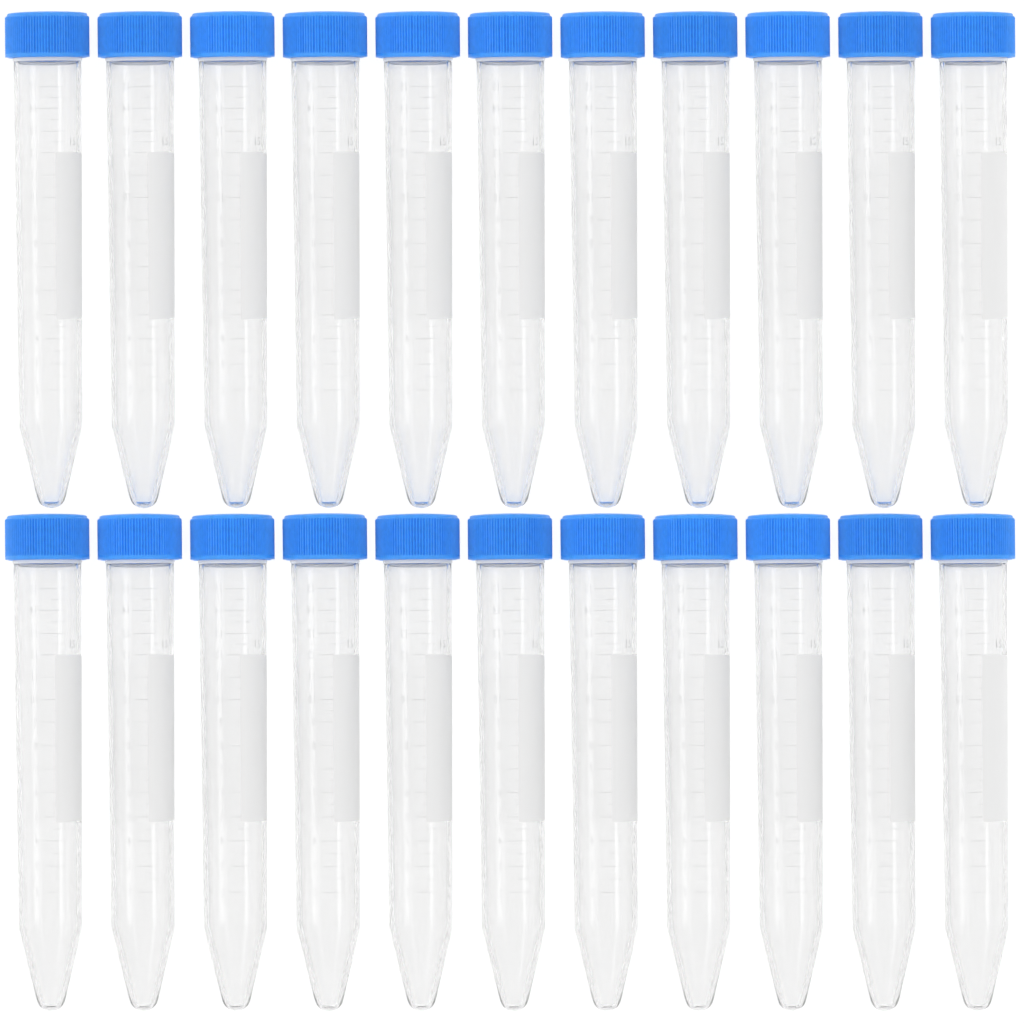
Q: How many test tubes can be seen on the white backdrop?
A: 22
